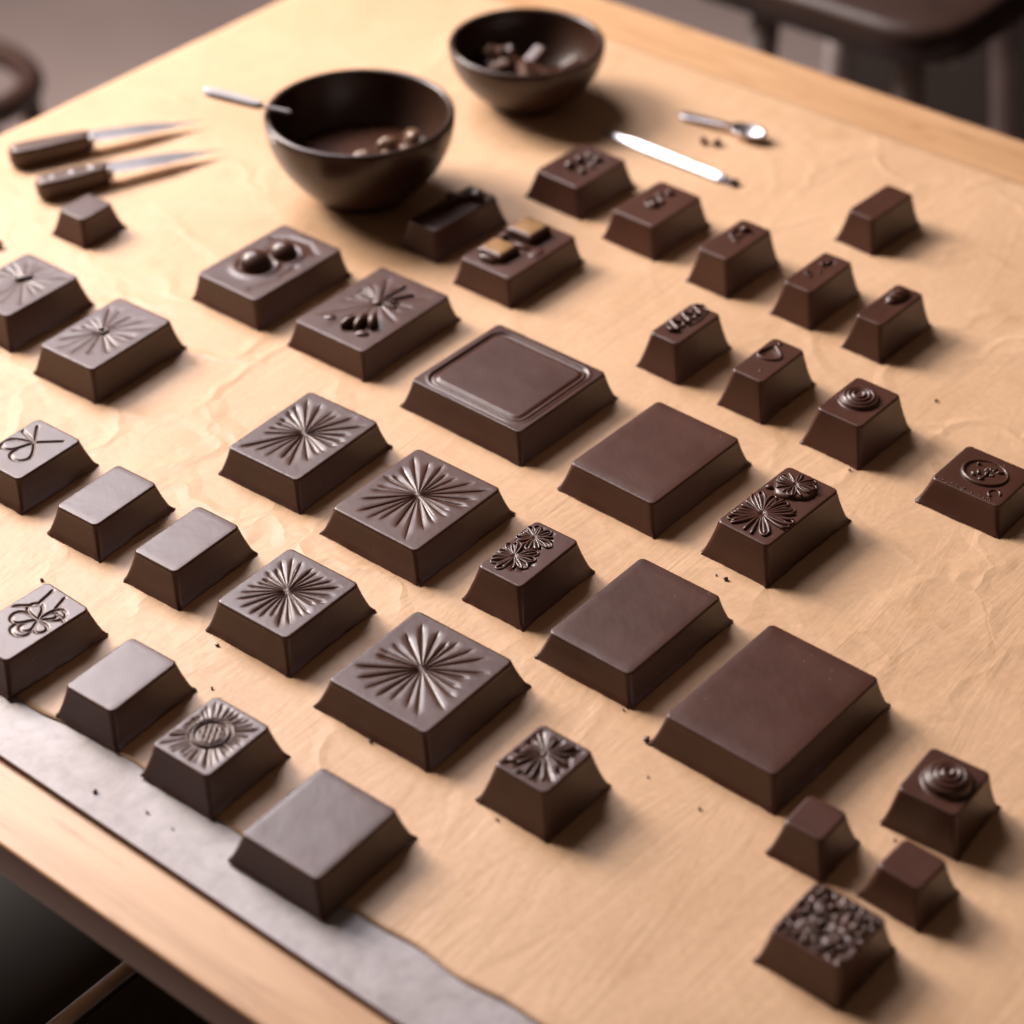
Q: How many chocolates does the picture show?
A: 39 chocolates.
